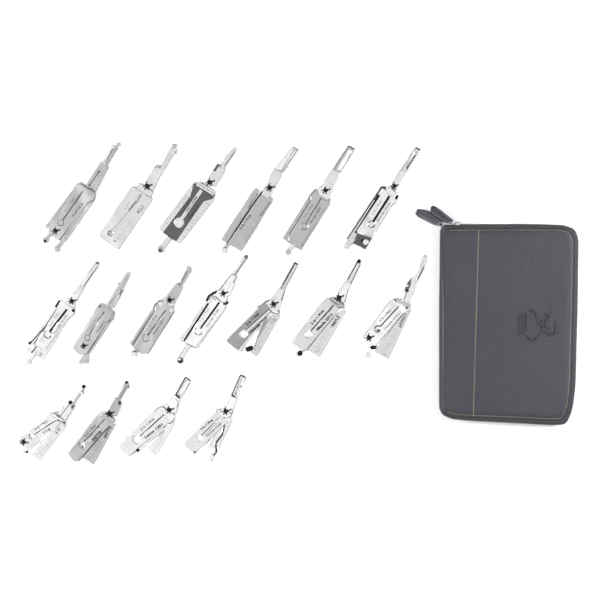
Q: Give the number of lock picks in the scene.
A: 17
